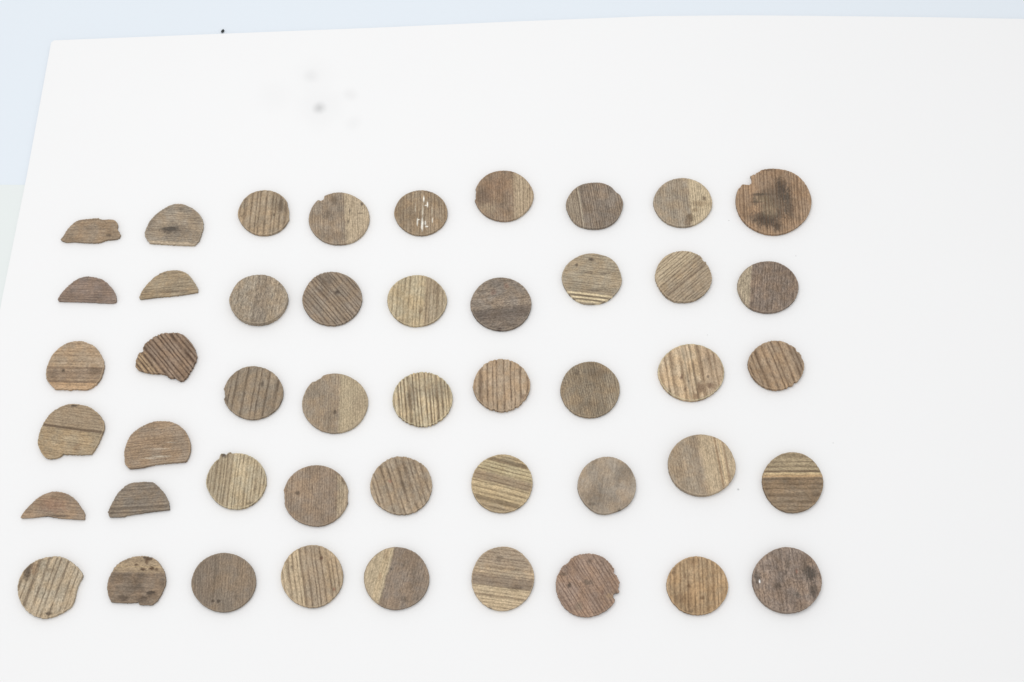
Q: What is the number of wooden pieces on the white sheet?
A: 47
